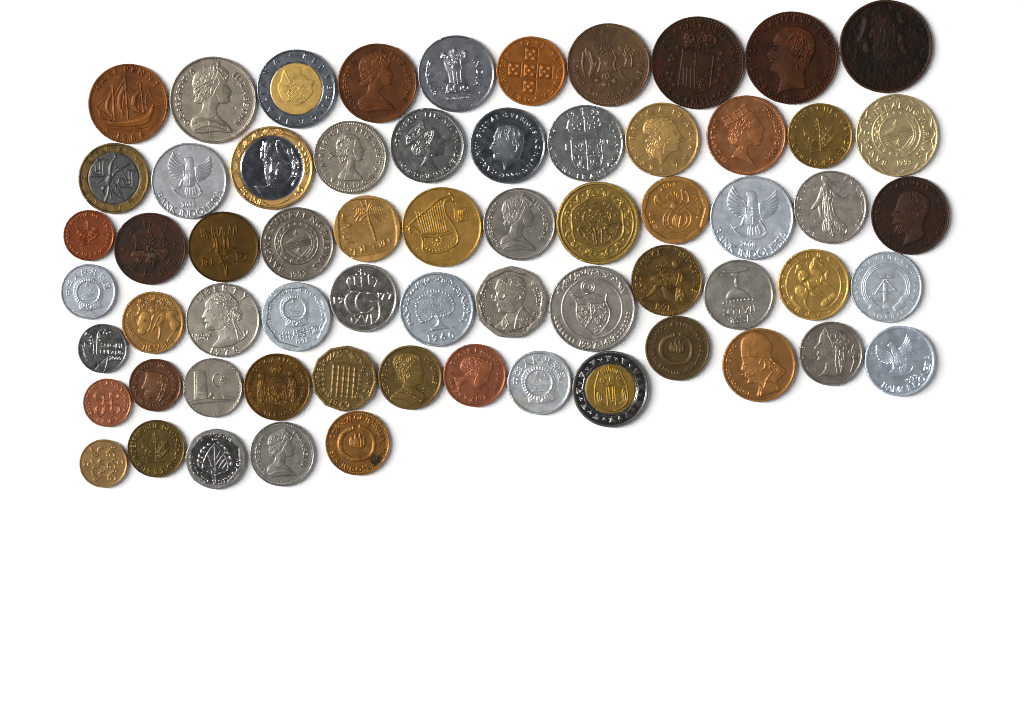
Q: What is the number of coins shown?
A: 64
